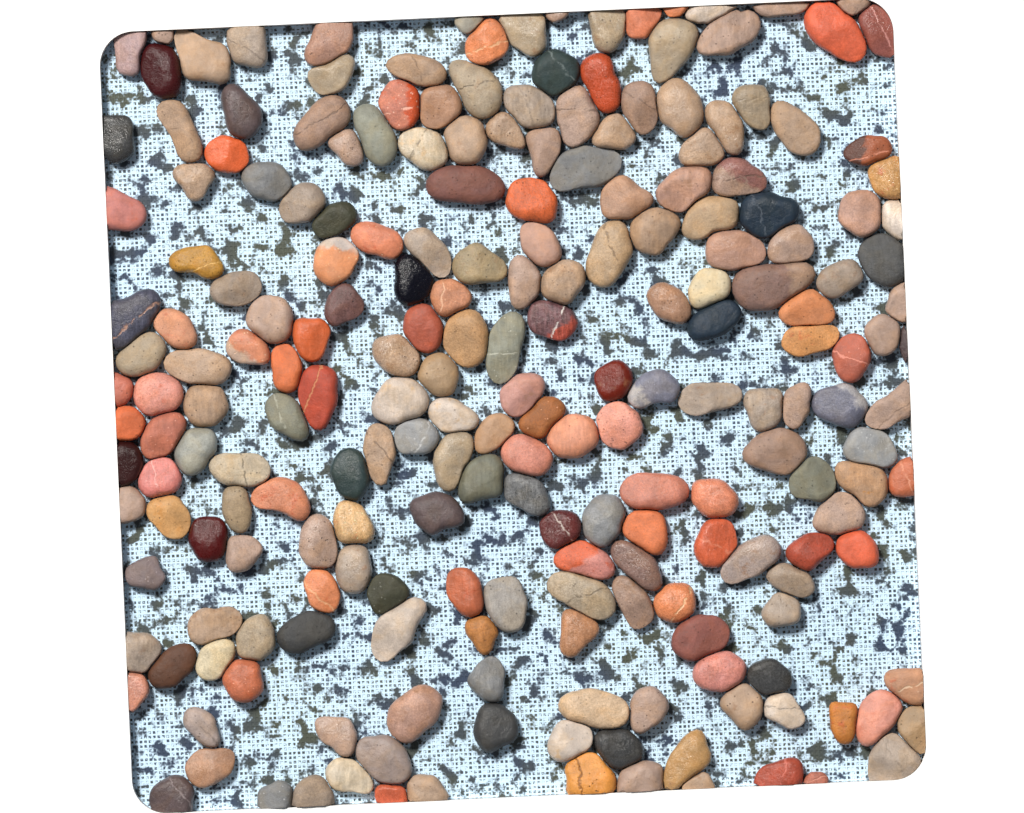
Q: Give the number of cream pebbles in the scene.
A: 13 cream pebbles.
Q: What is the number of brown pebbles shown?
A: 112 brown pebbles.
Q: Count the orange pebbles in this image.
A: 59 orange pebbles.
